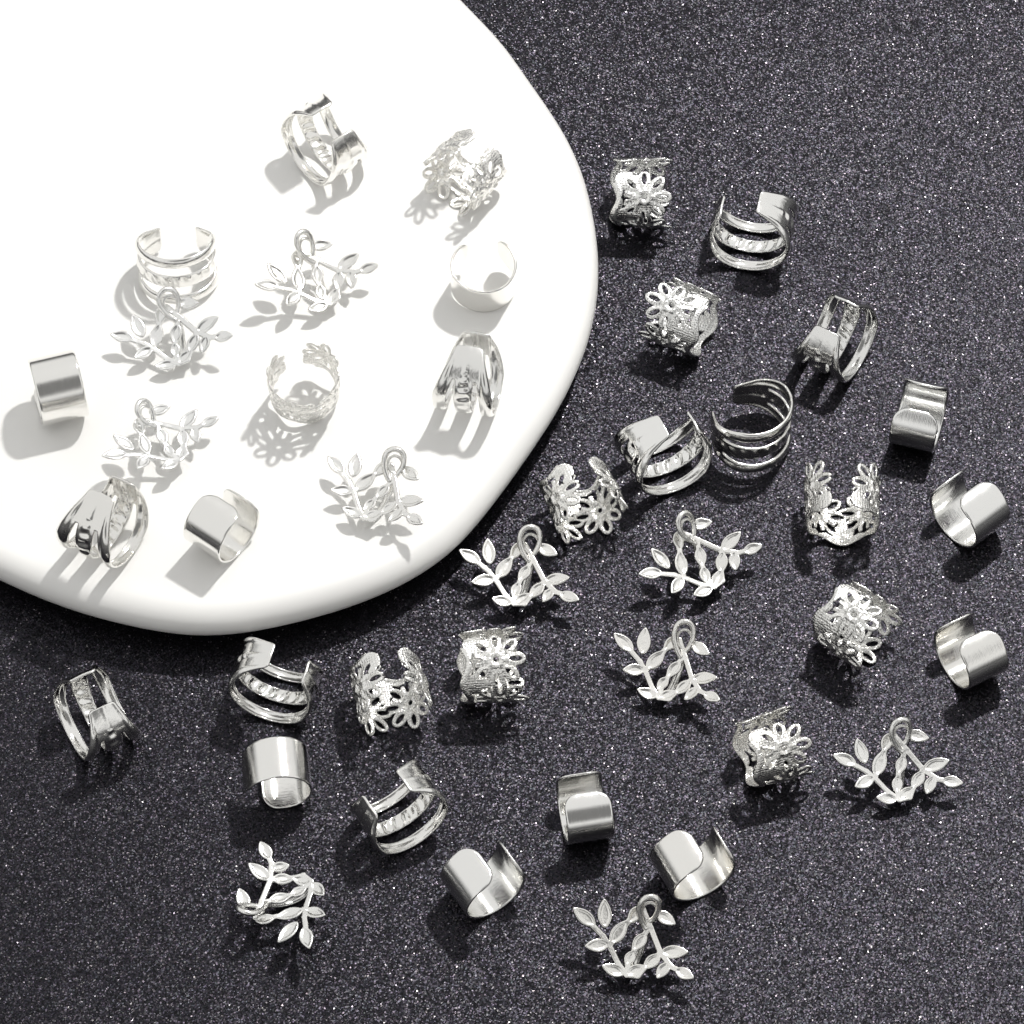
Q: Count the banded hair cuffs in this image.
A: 11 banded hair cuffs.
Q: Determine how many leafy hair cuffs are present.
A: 10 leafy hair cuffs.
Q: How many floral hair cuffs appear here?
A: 10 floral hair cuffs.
